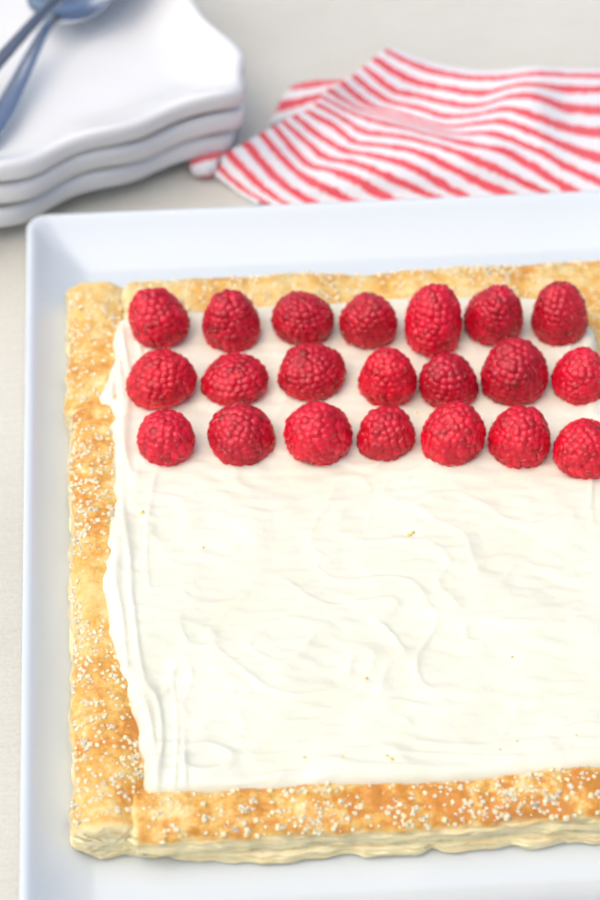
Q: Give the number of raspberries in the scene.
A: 21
